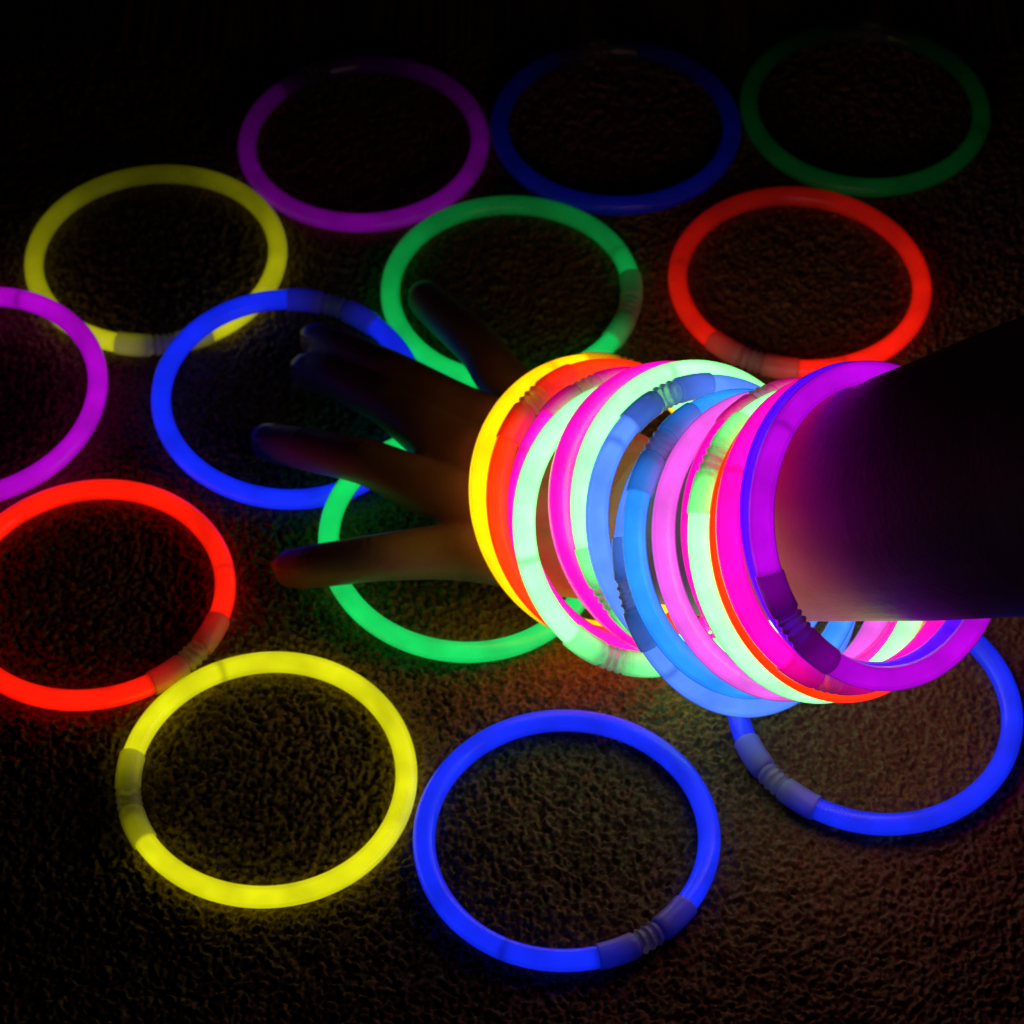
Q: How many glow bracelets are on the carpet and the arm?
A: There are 29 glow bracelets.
